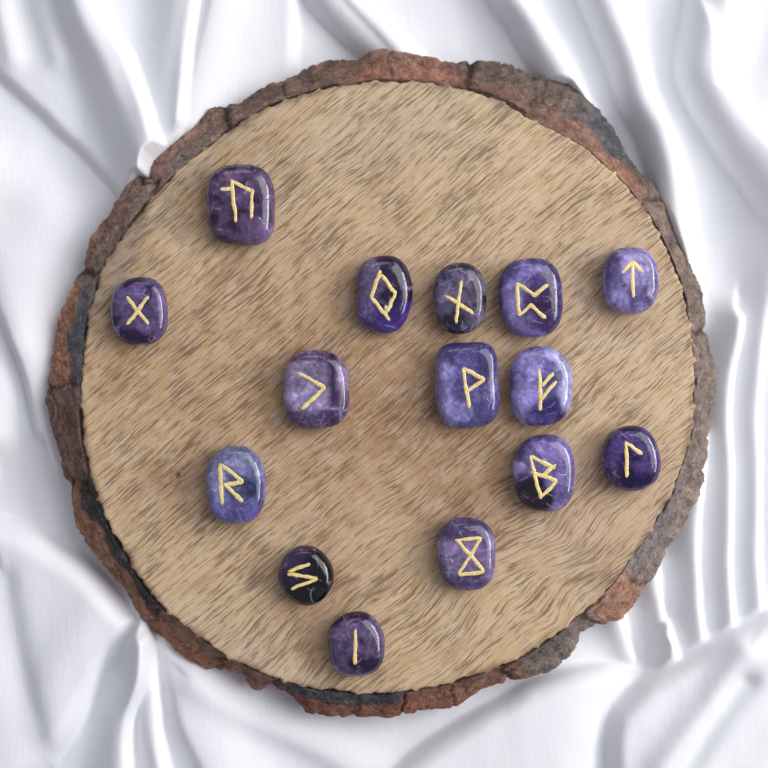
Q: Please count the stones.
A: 15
